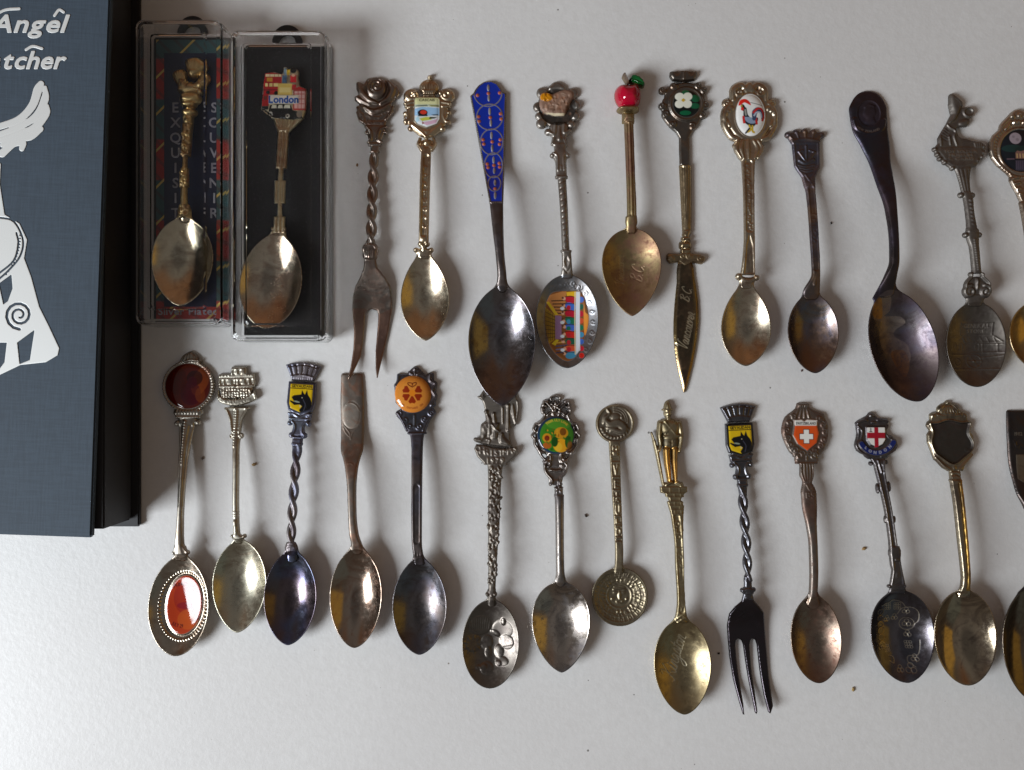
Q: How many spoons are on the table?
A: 24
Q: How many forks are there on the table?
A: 2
